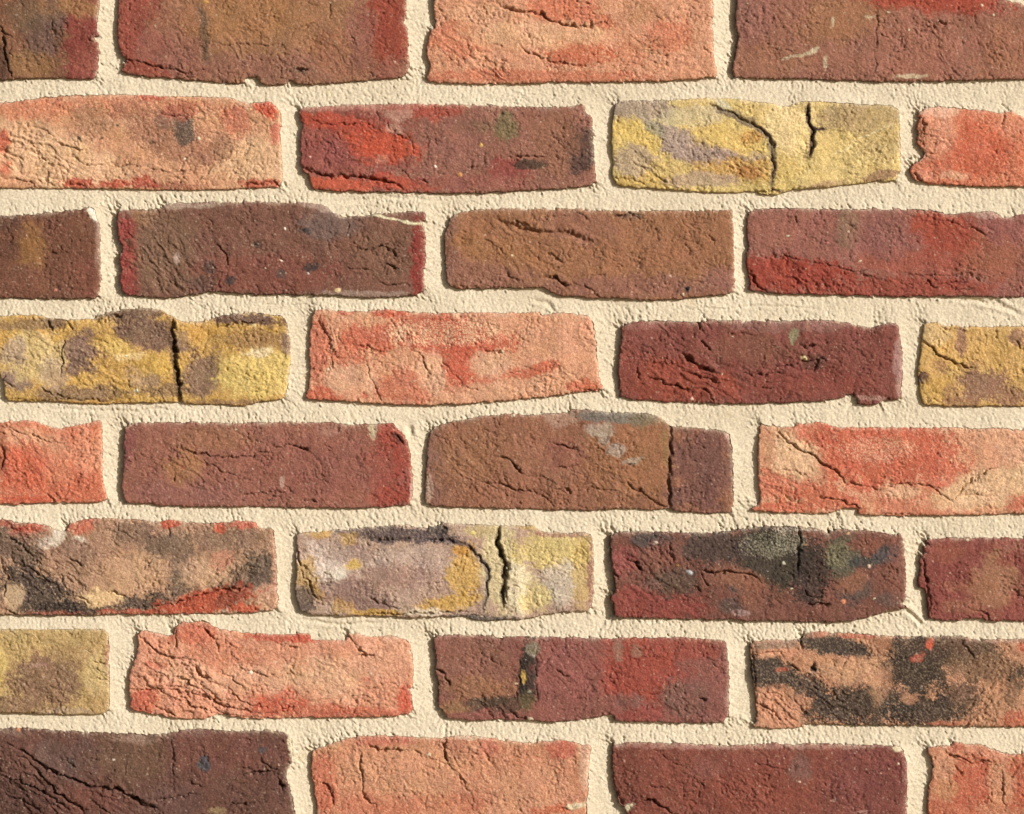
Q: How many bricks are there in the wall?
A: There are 32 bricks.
